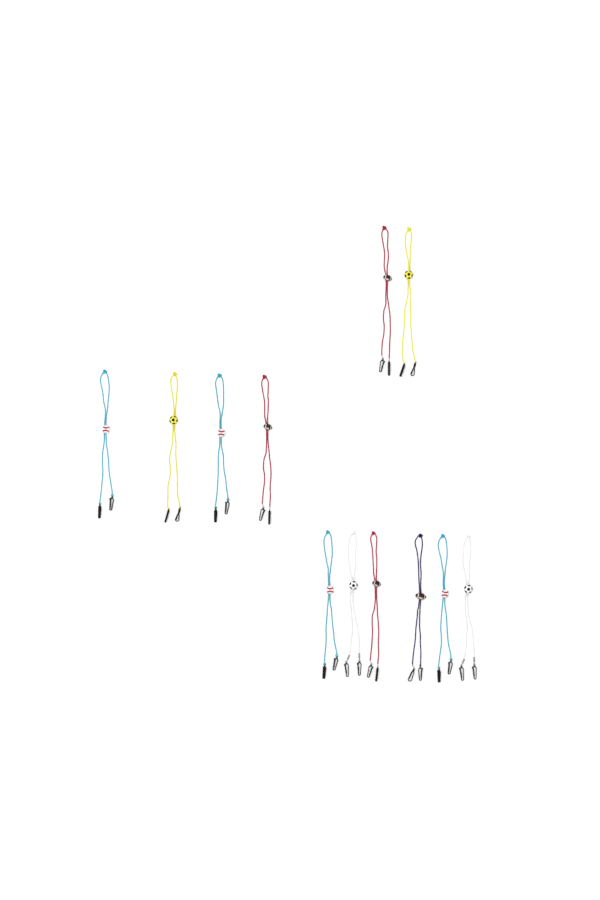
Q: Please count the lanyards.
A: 12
